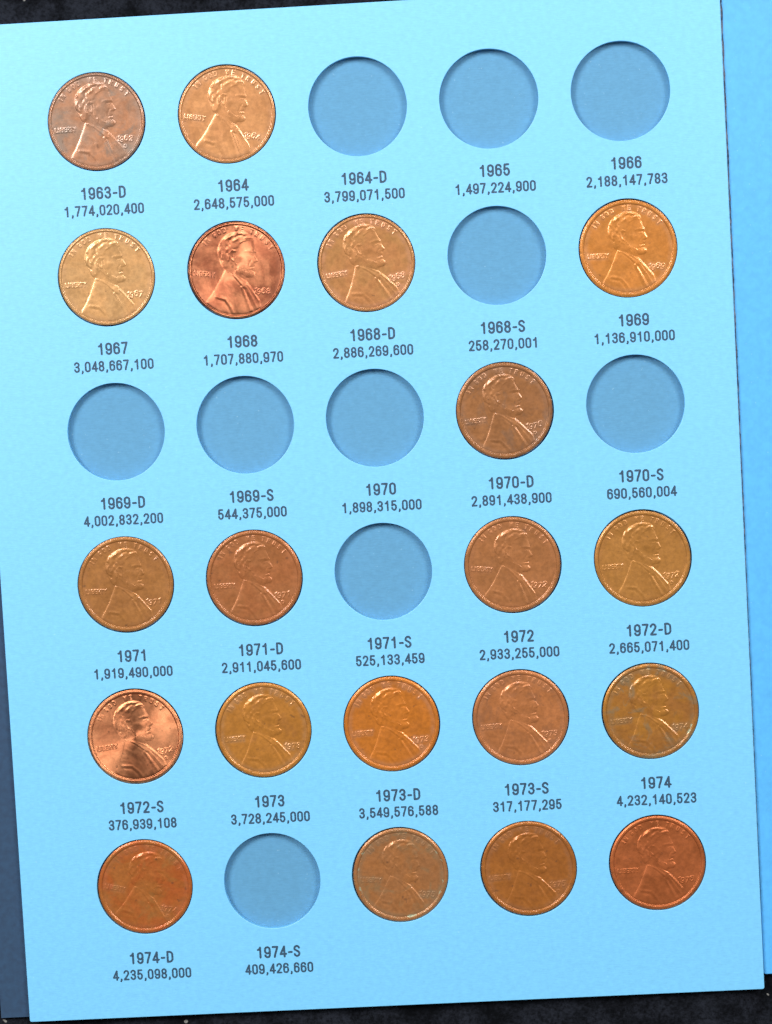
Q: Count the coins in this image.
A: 20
